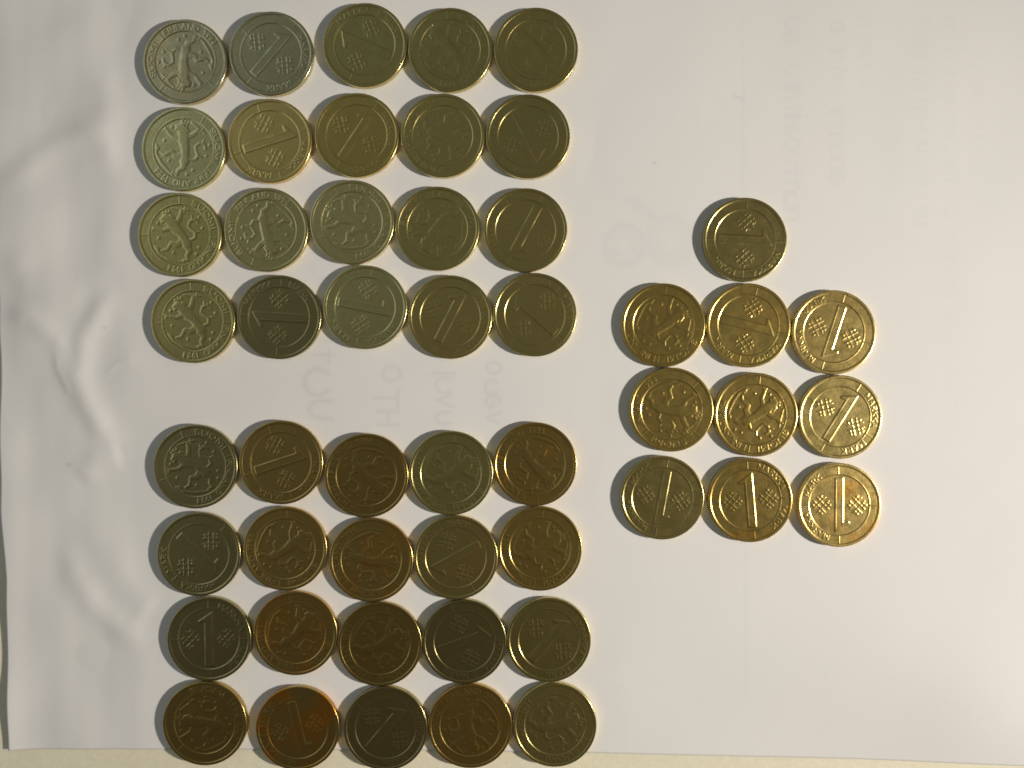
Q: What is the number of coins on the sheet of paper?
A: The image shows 50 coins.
